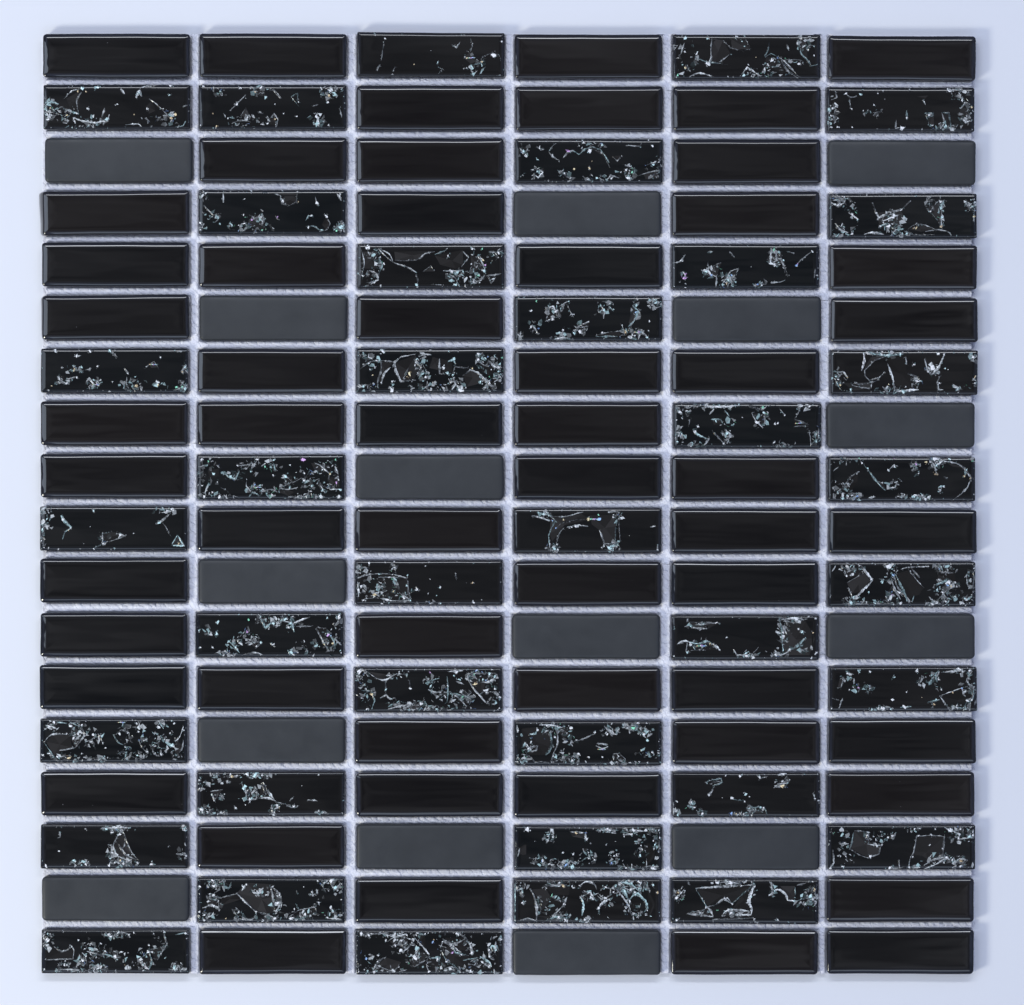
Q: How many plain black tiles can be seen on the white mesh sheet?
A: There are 56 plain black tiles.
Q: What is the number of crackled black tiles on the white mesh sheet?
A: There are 37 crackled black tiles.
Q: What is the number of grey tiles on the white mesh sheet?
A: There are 15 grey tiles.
